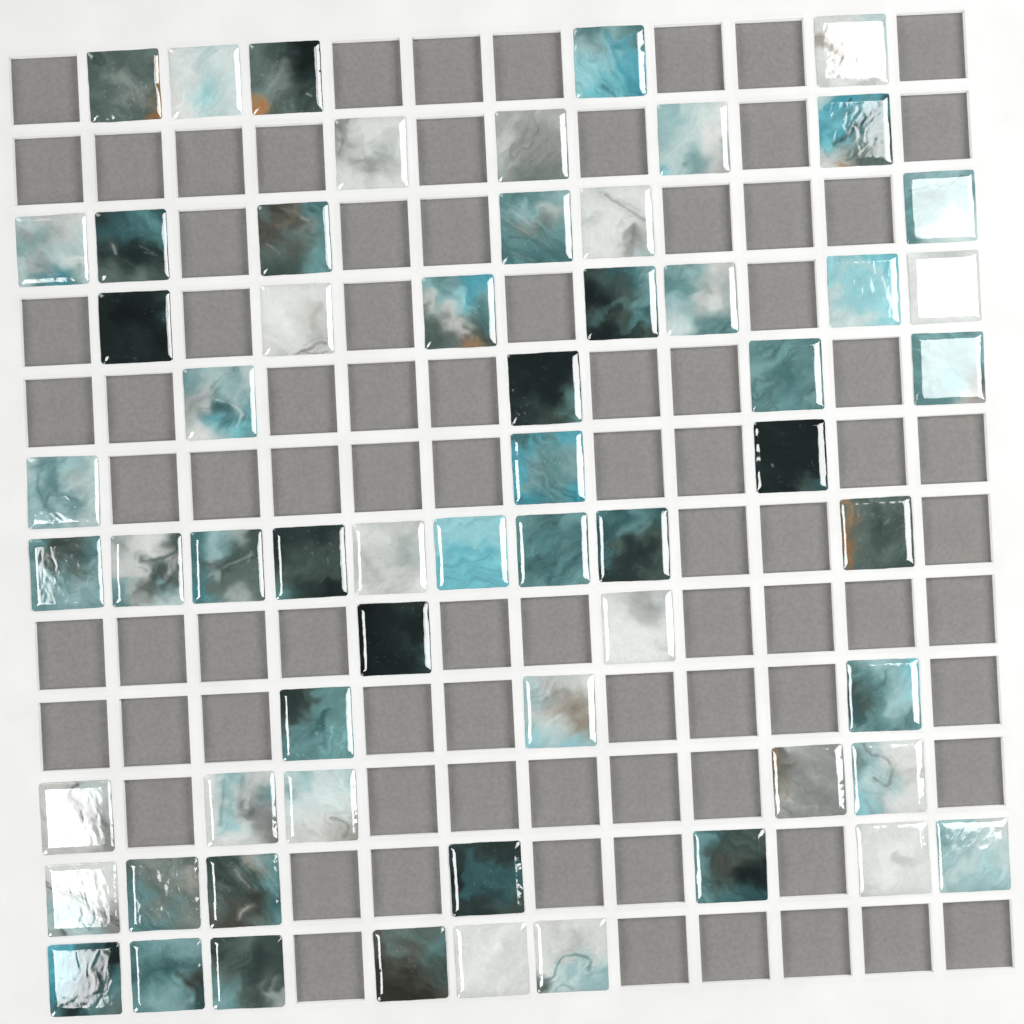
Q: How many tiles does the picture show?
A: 61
